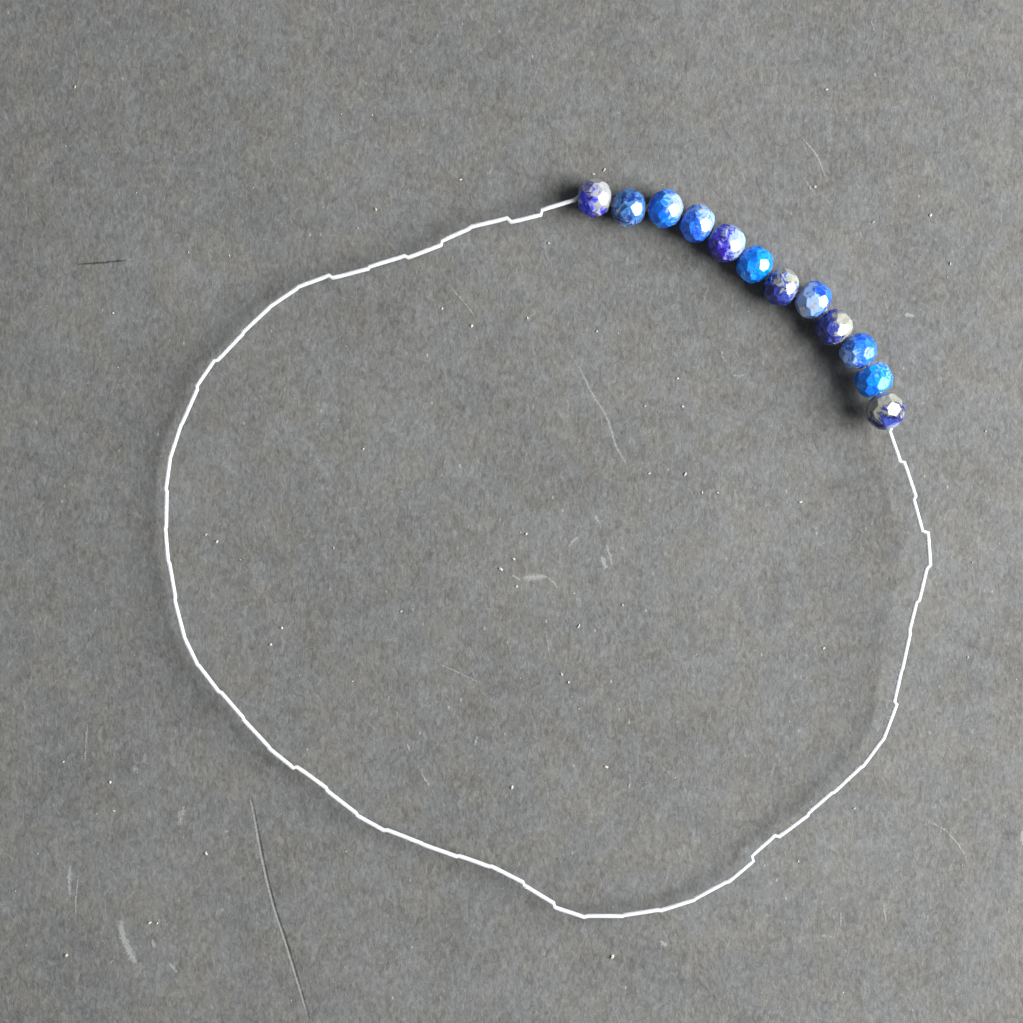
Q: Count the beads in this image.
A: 12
